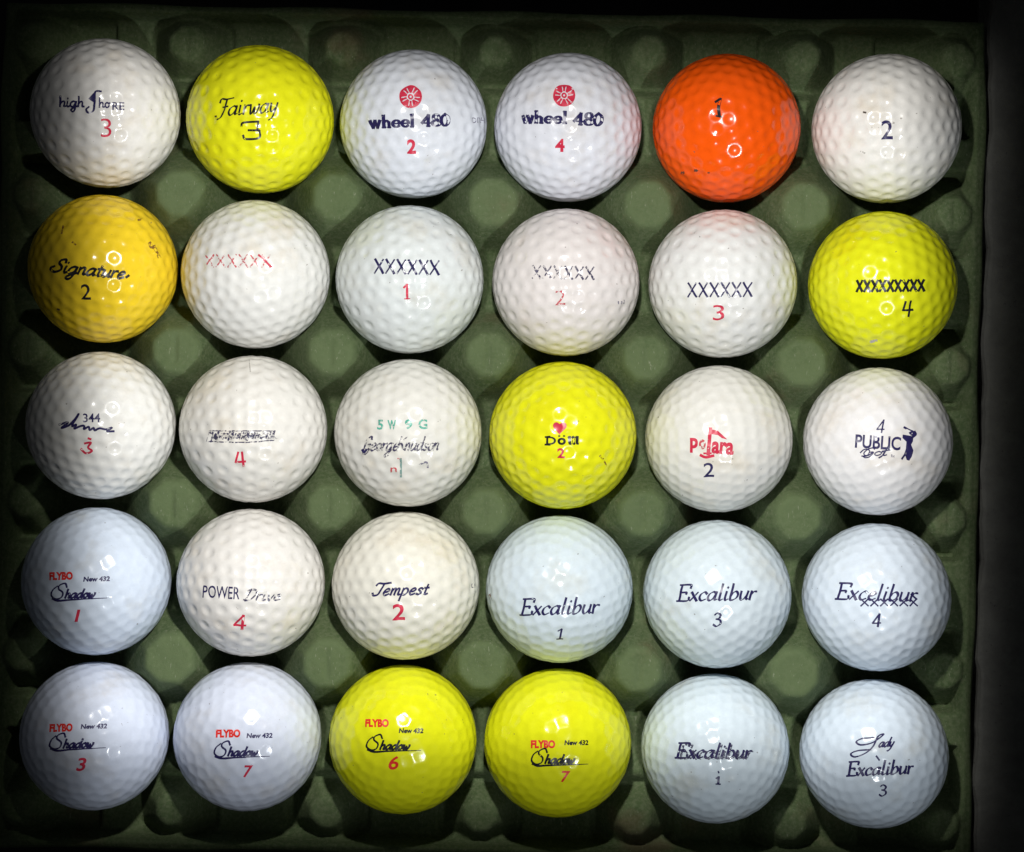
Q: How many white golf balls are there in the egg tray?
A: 23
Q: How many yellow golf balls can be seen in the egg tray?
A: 6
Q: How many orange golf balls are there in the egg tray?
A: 1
